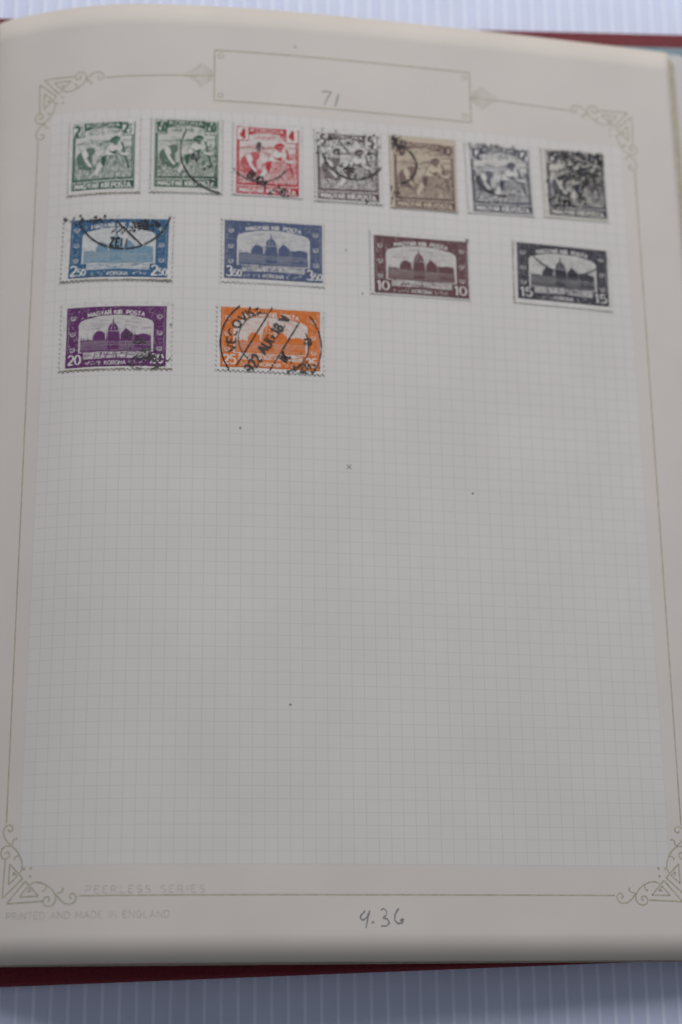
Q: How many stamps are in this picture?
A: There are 13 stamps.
